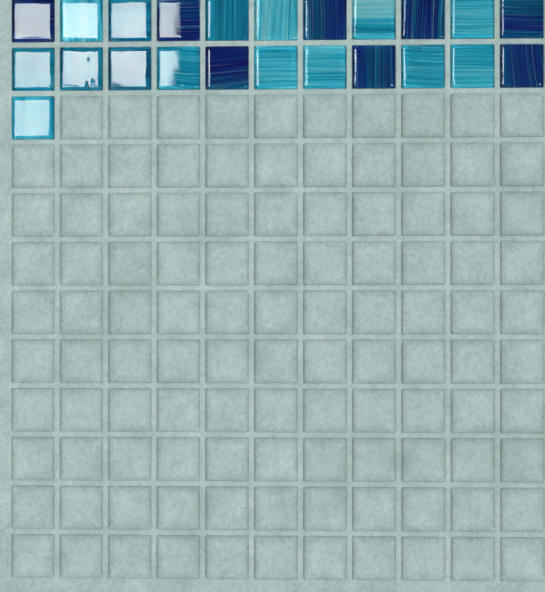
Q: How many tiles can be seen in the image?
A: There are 23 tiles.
